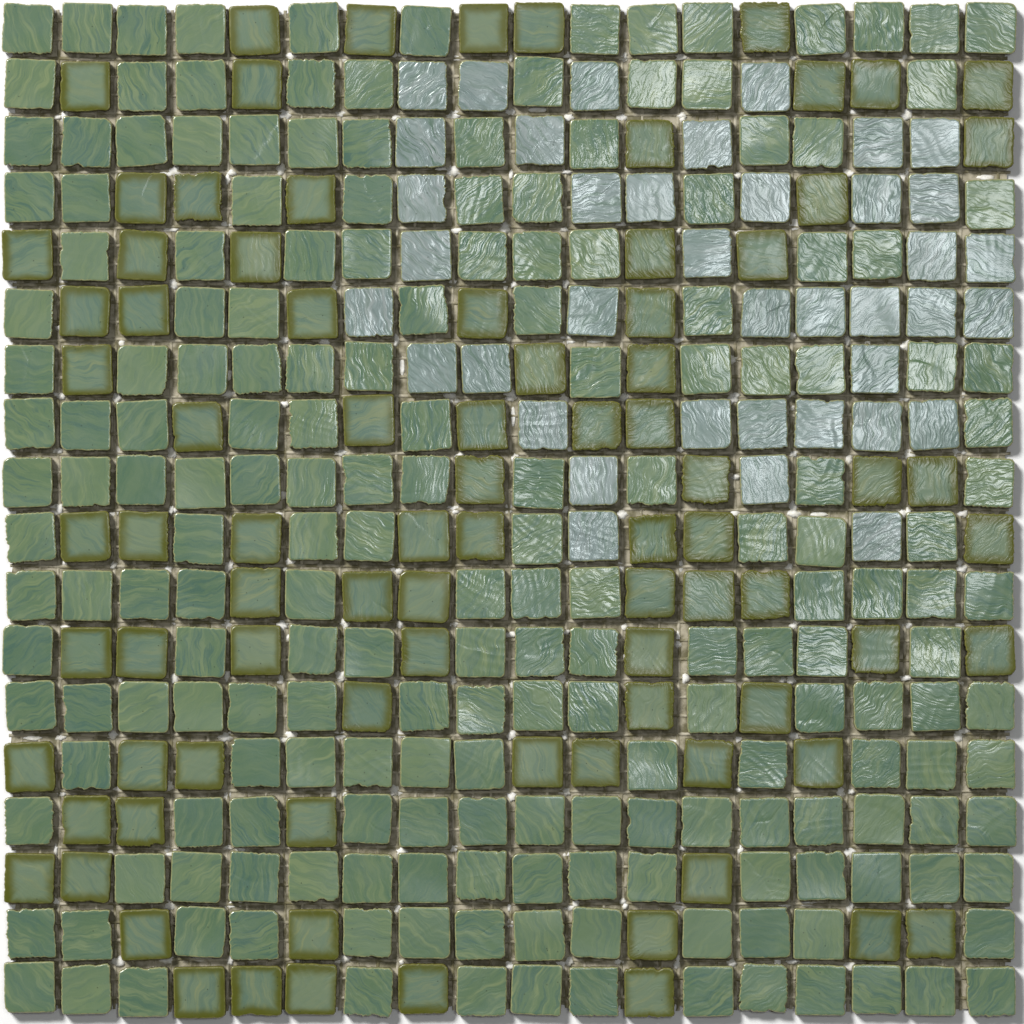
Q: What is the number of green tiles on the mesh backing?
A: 200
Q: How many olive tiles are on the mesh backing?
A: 85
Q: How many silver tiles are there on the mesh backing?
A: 39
